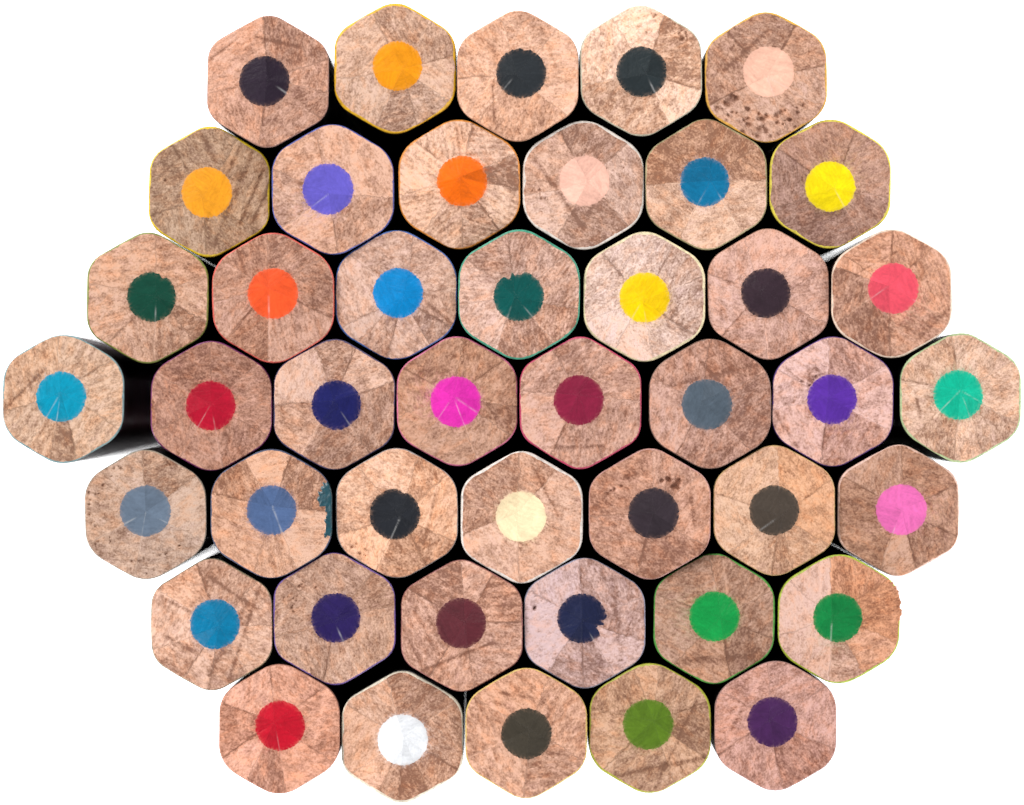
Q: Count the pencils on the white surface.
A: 44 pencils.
